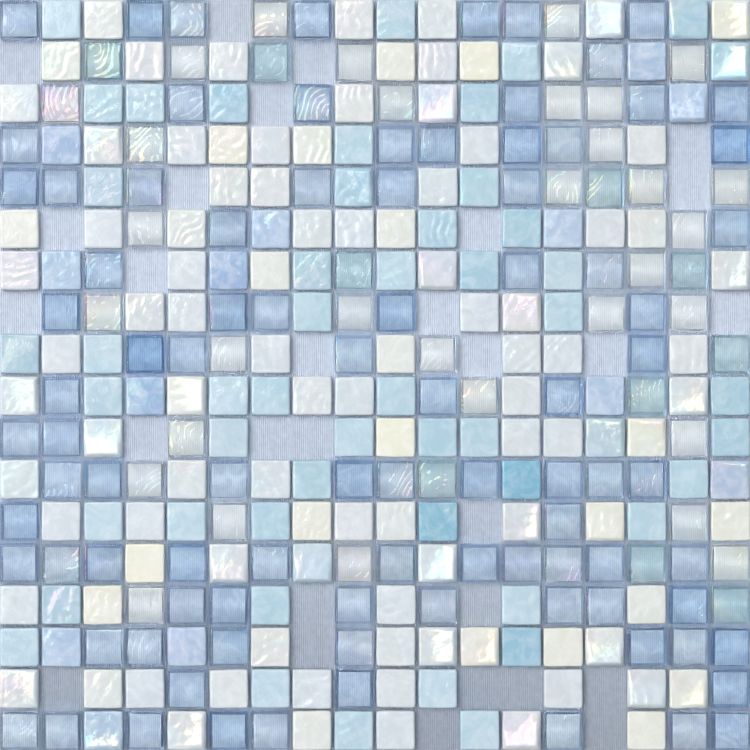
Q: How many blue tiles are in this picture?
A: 104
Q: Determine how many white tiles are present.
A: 129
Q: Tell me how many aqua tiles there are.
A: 62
